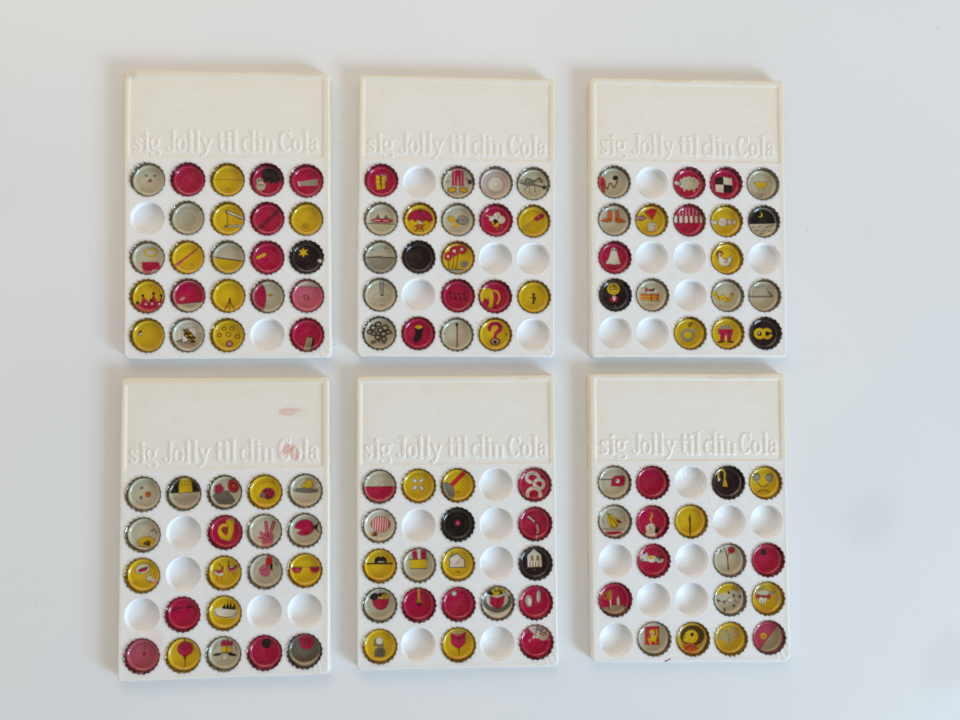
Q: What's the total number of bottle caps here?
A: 117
